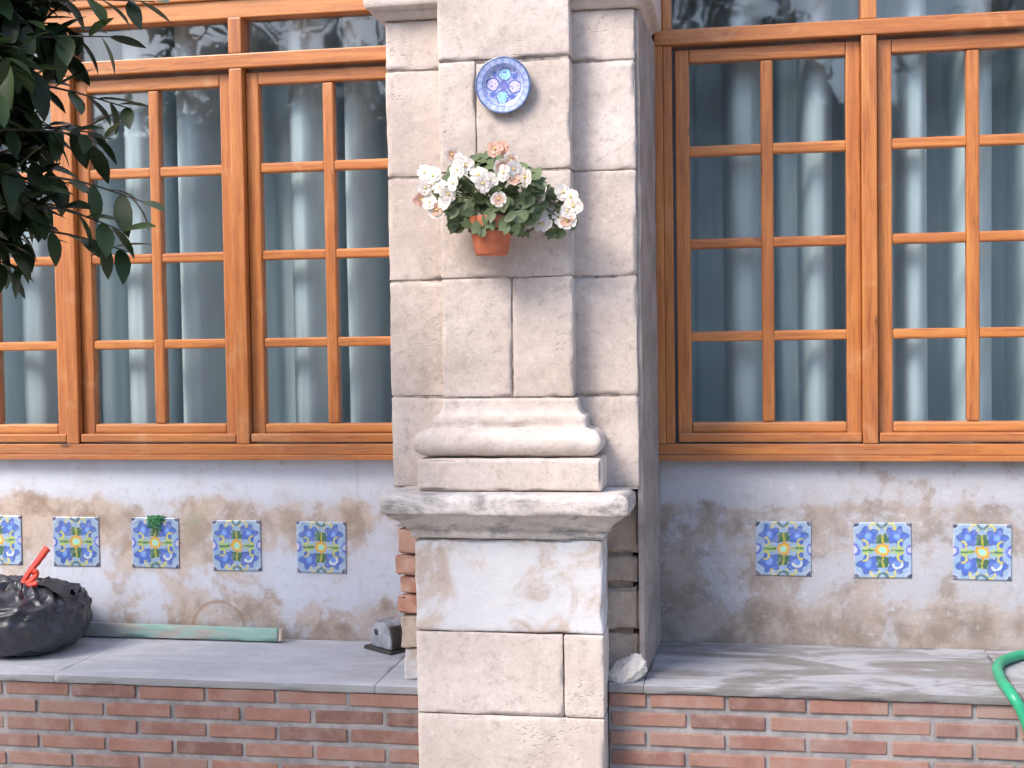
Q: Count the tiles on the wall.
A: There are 8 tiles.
